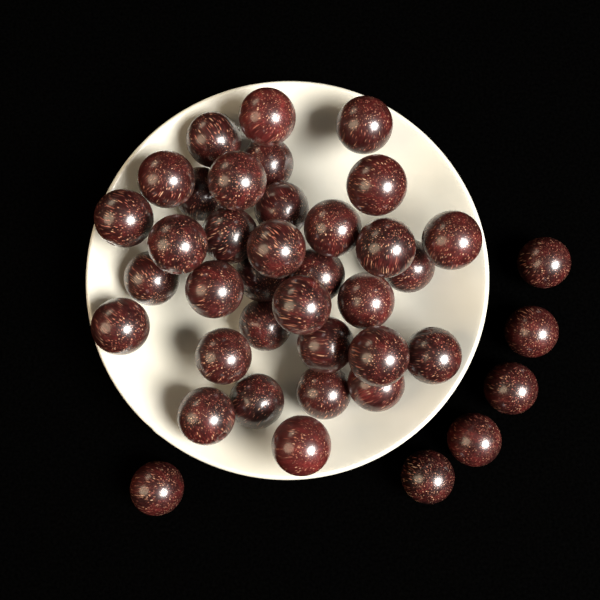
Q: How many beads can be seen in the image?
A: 40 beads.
